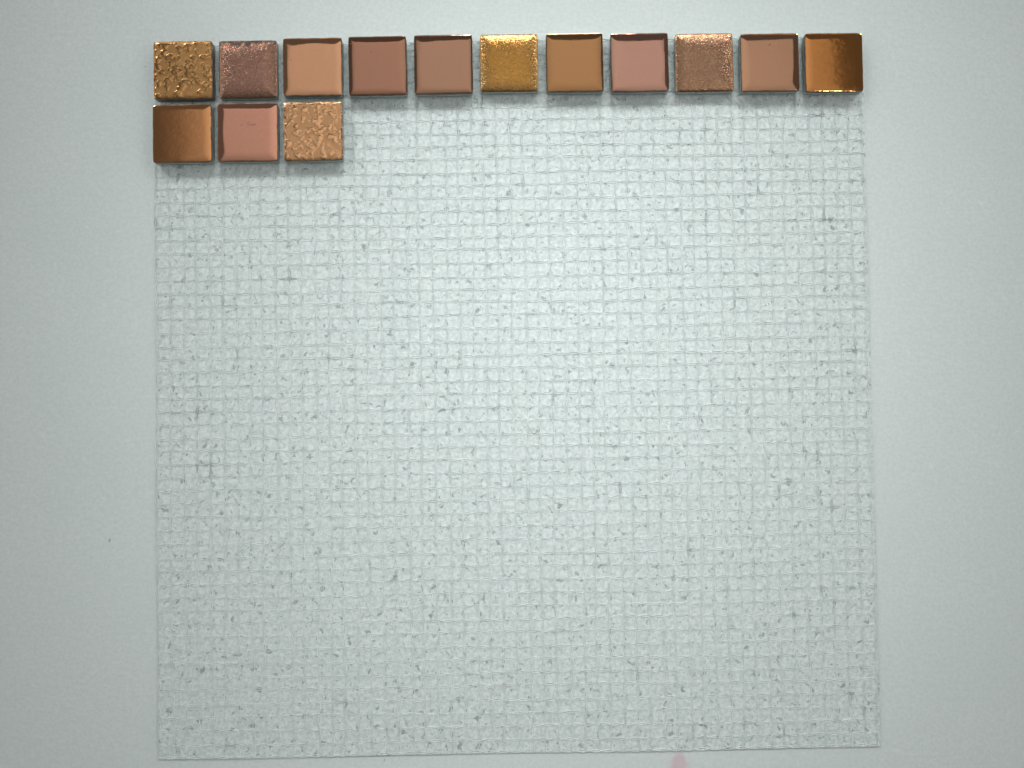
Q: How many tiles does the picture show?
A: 14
